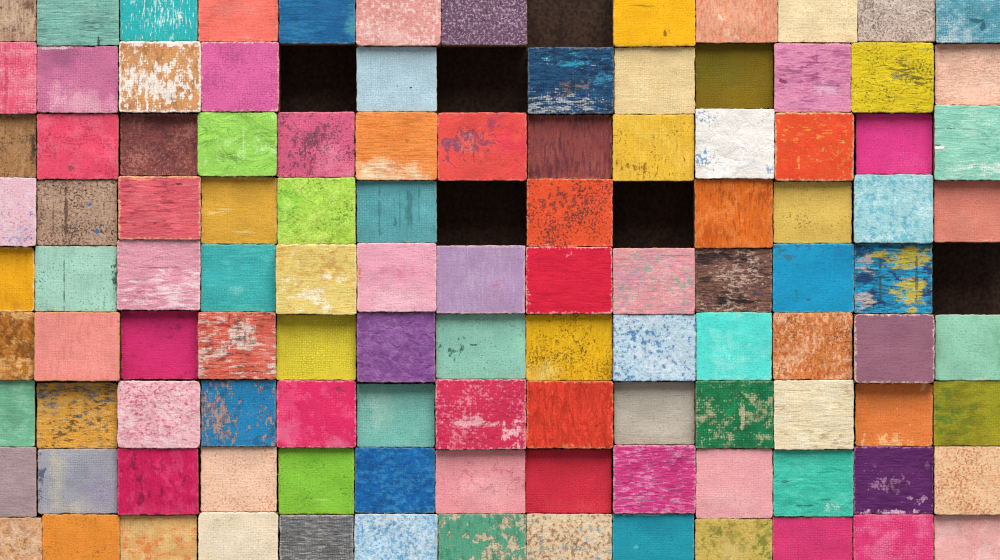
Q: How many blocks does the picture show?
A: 111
